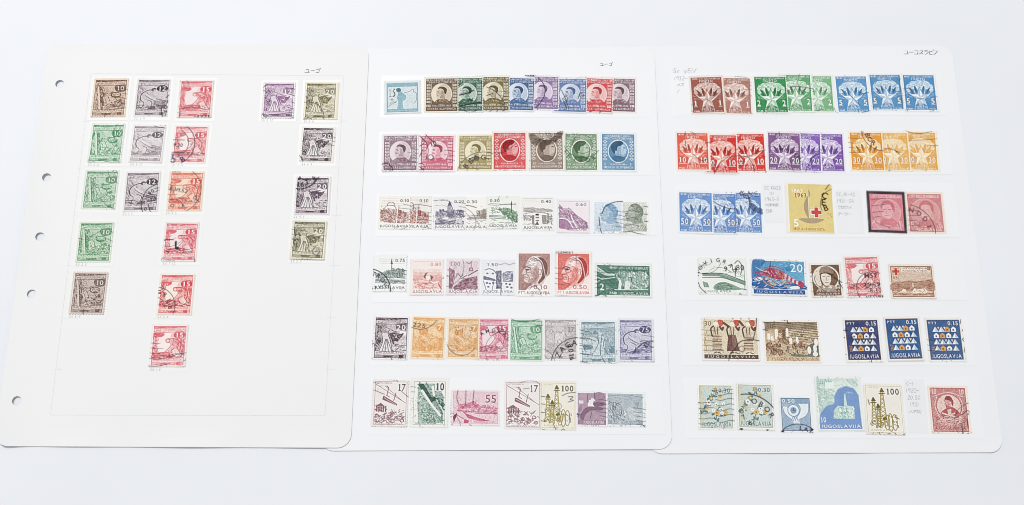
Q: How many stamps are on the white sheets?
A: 105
